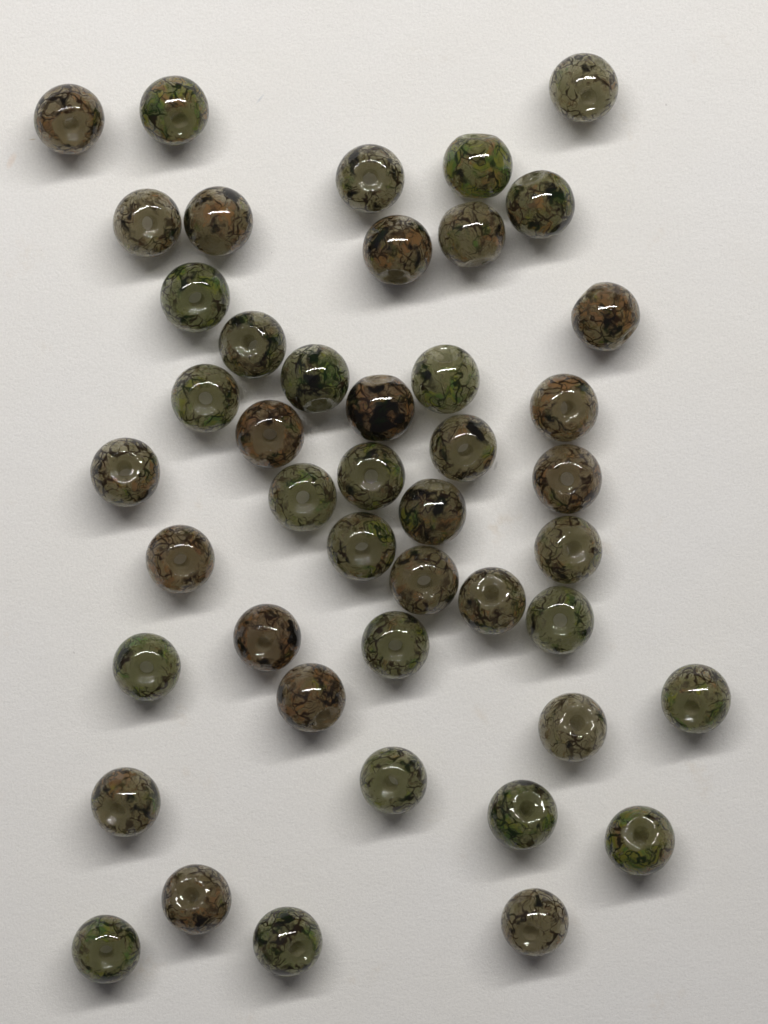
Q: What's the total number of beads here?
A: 45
